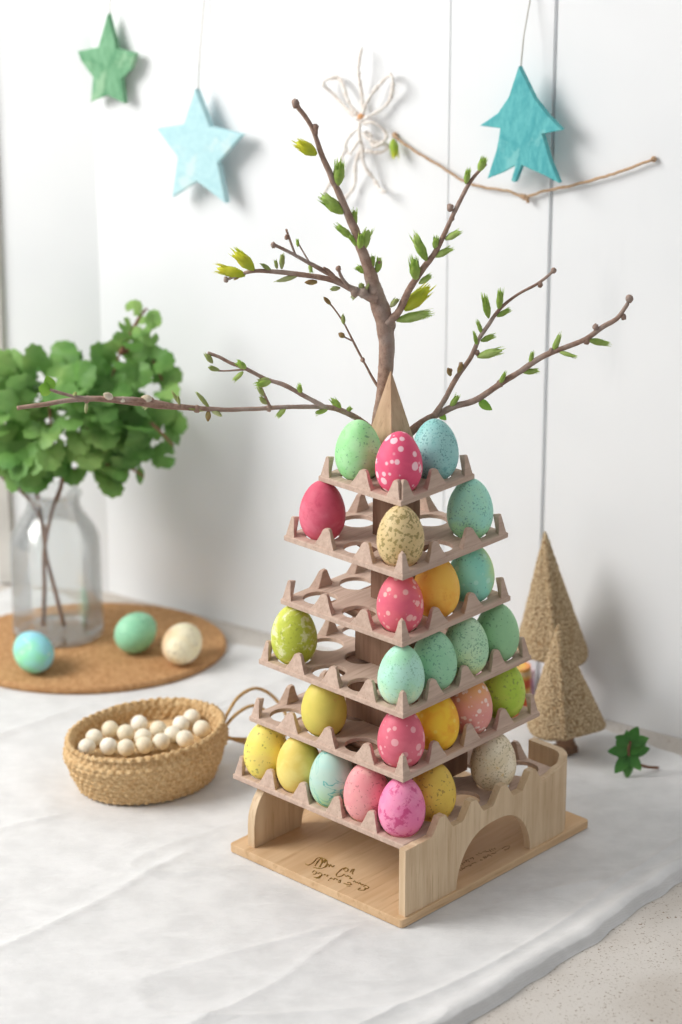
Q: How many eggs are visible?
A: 29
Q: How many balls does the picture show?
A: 16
